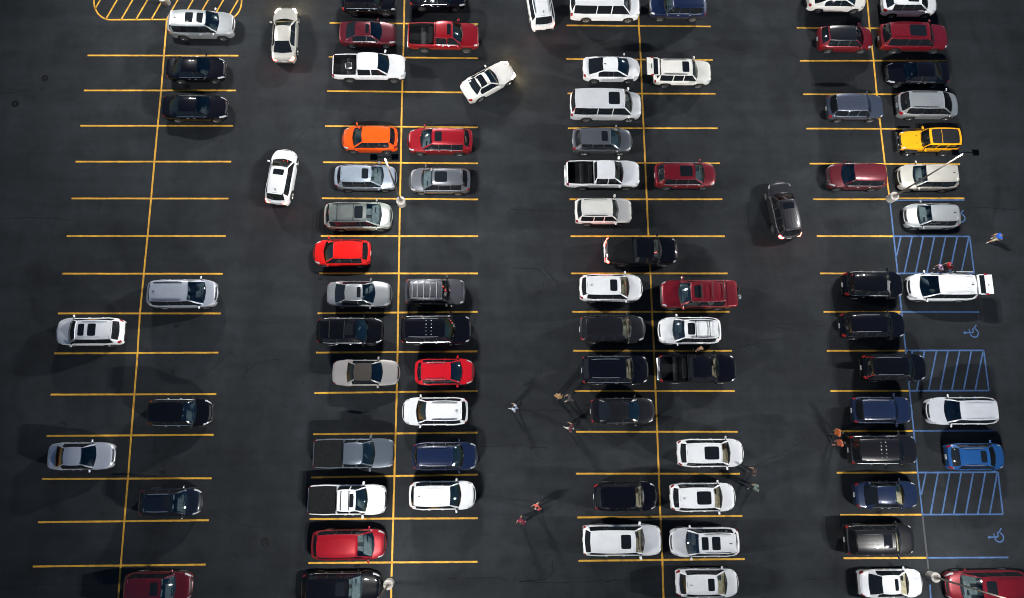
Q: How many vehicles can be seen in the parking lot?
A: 84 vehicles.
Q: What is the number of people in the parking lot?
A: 14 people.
